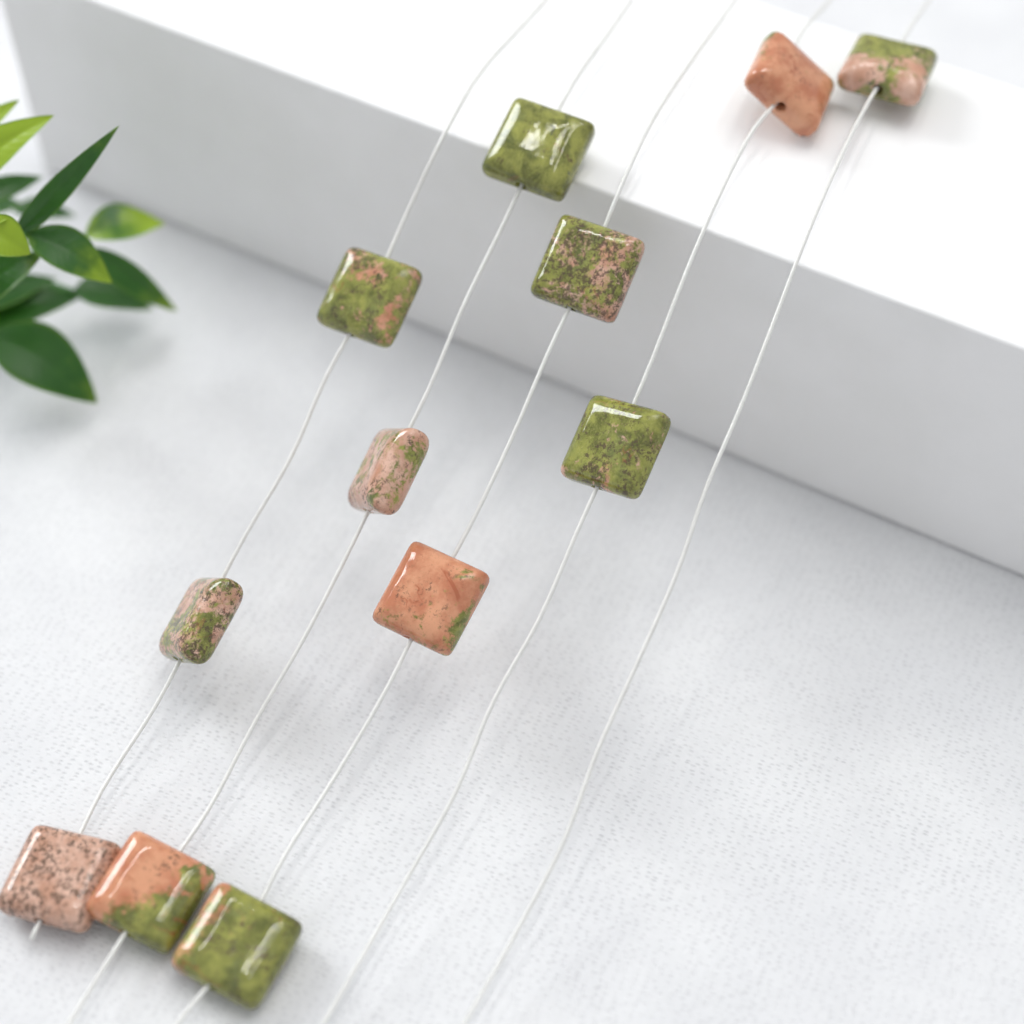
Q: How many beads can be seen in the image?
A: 12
